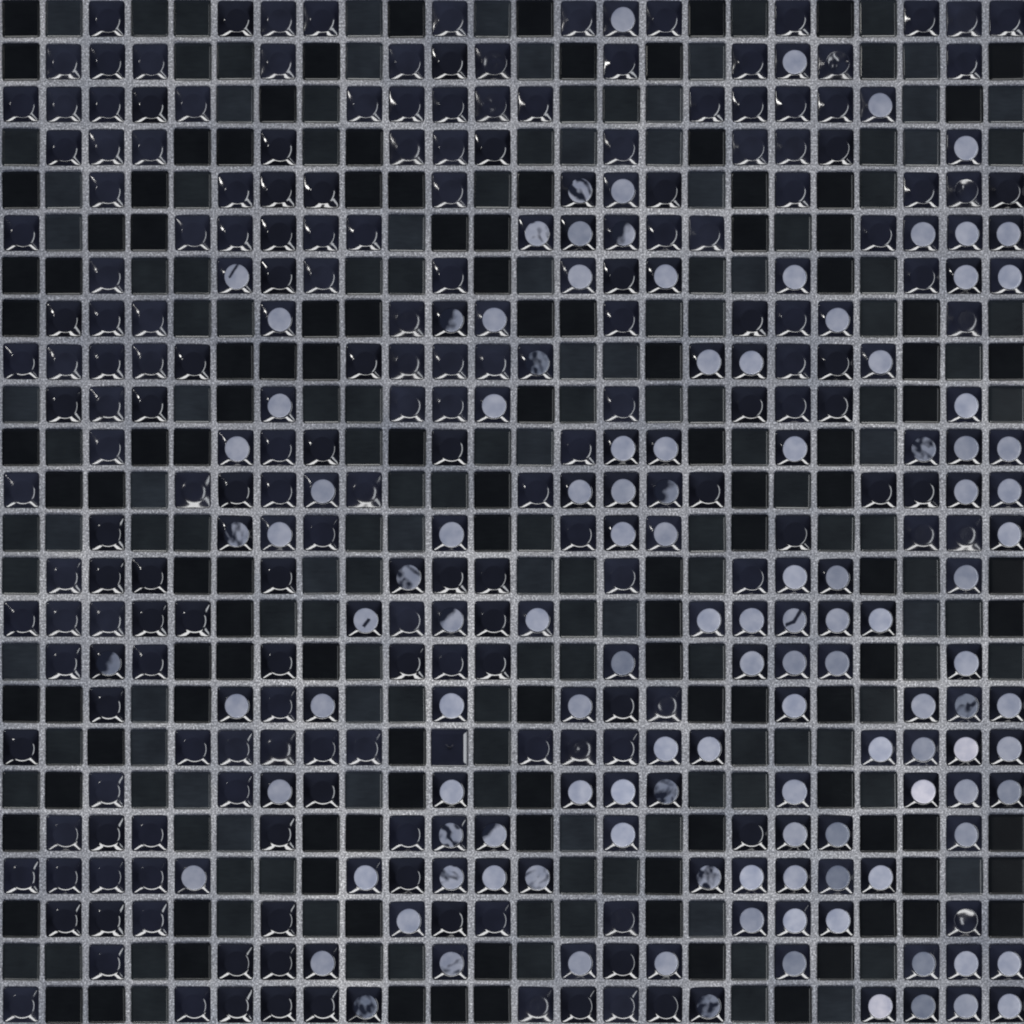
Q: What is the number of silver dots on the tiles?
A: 123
